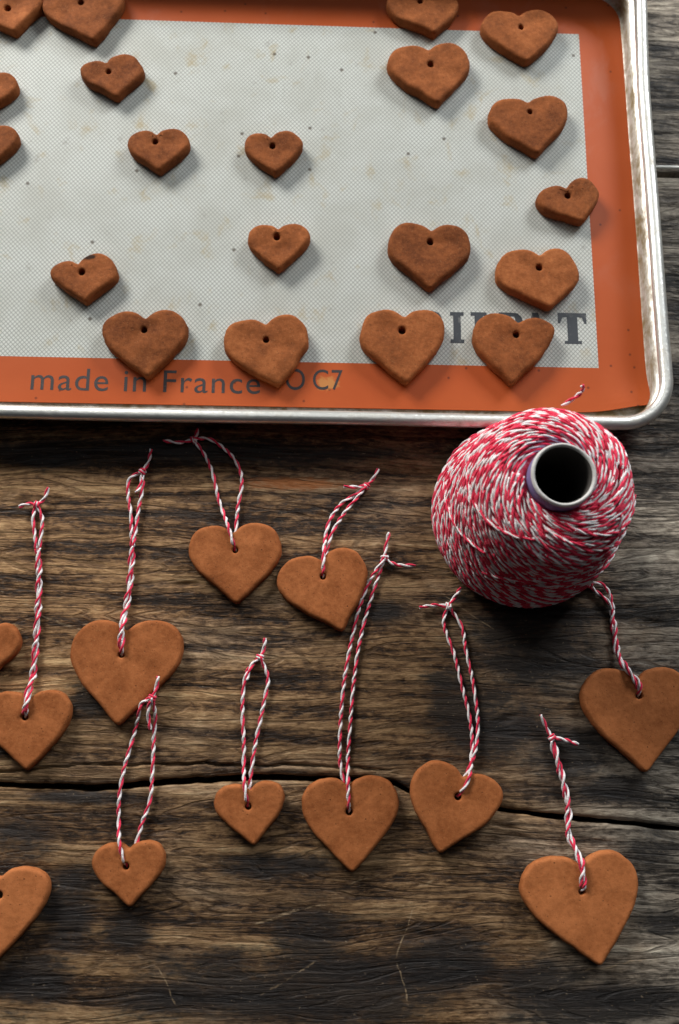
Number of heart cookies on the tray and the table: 32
